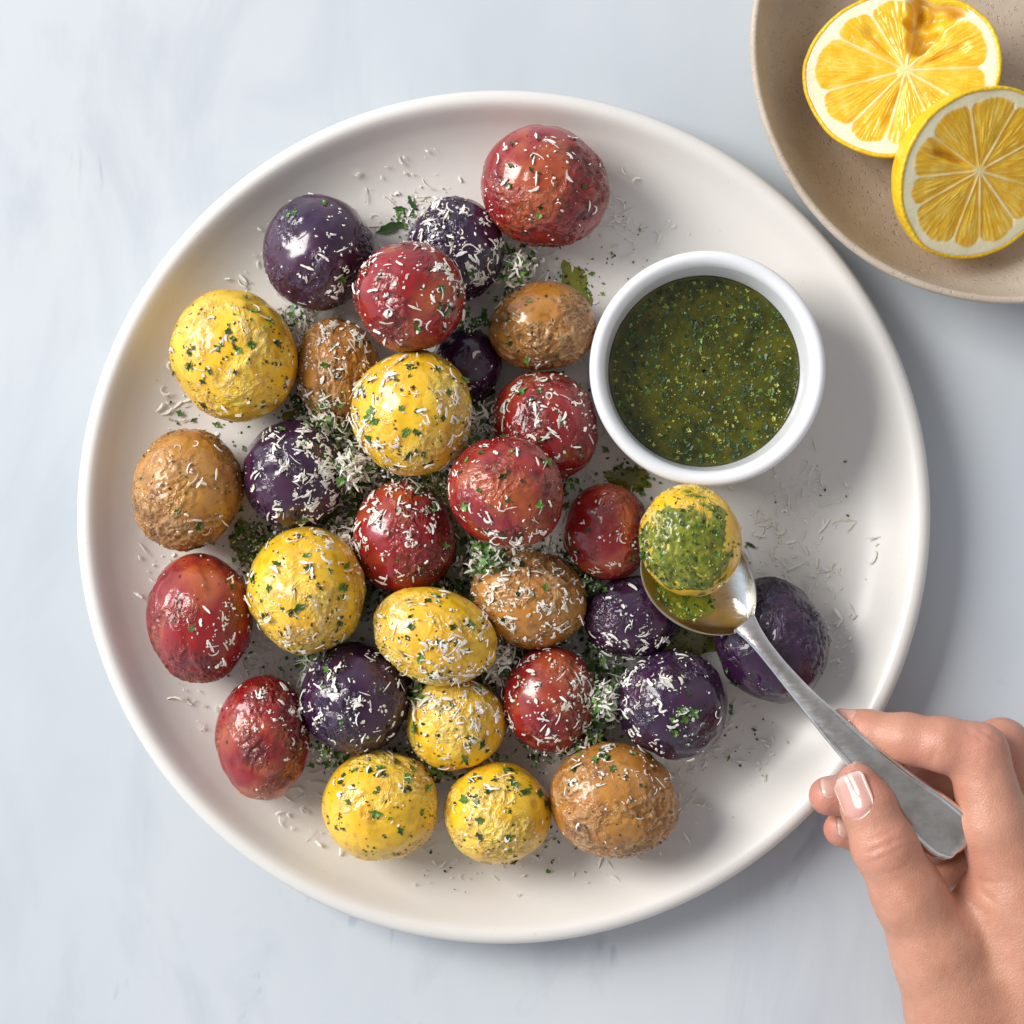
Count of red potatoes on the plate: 9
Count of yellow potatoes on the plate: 8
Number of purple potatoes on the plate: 8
